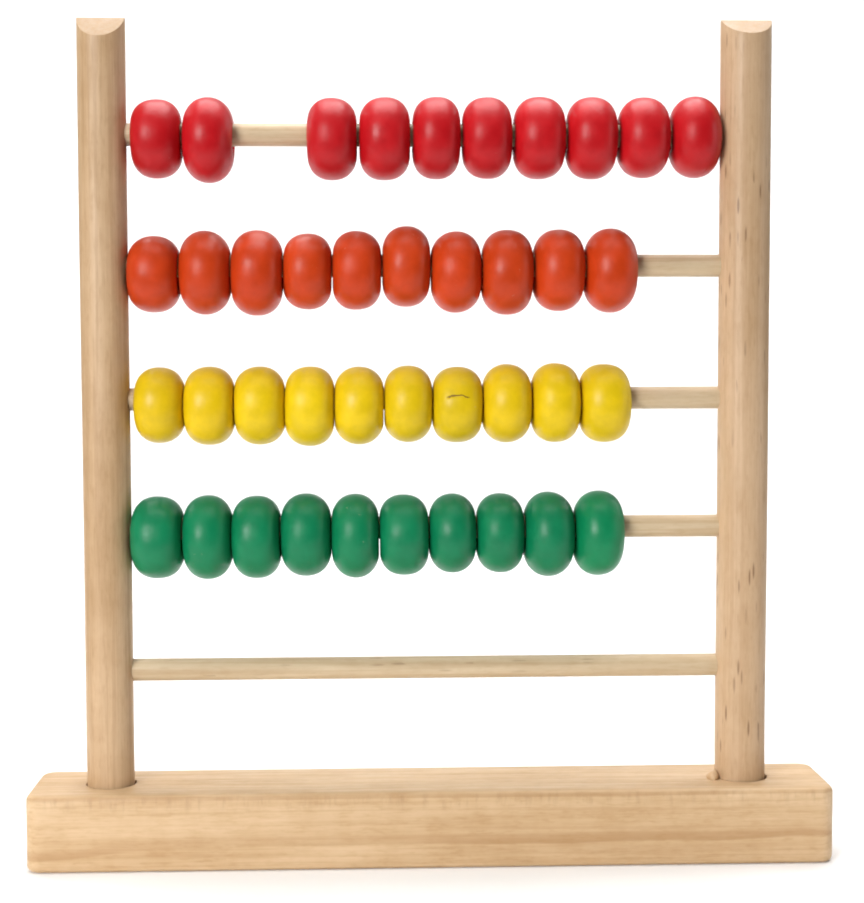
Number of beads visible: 40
